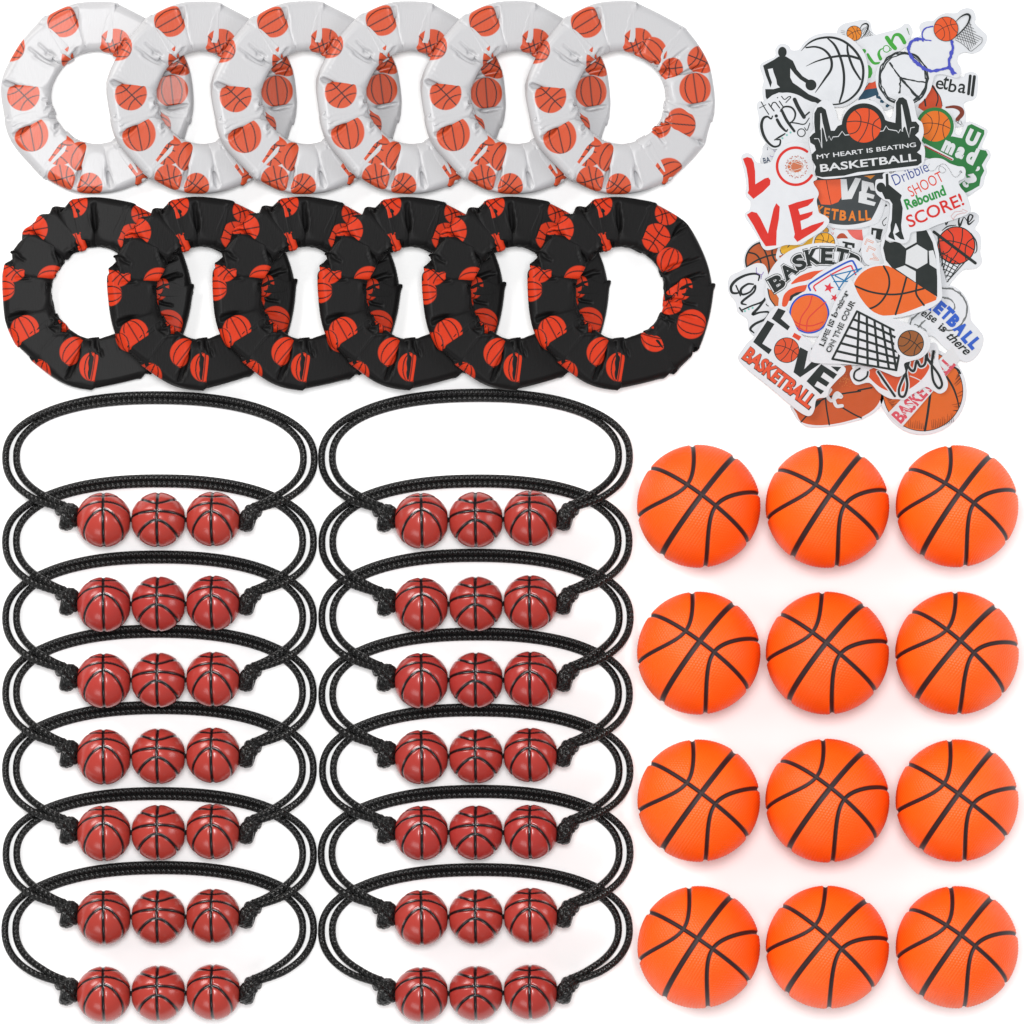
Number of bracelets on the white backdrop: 14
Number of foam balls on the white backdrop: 12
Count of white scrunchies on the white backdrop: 6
